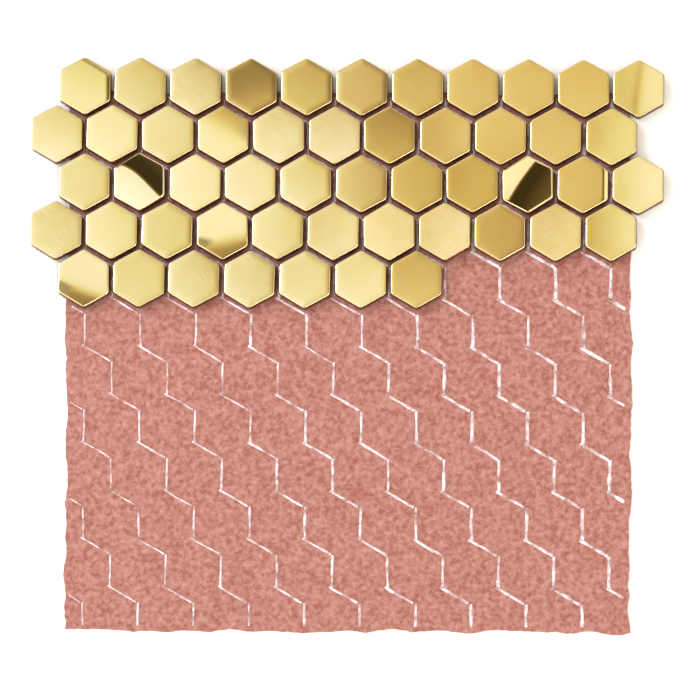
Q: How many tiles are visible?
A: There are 51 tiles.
